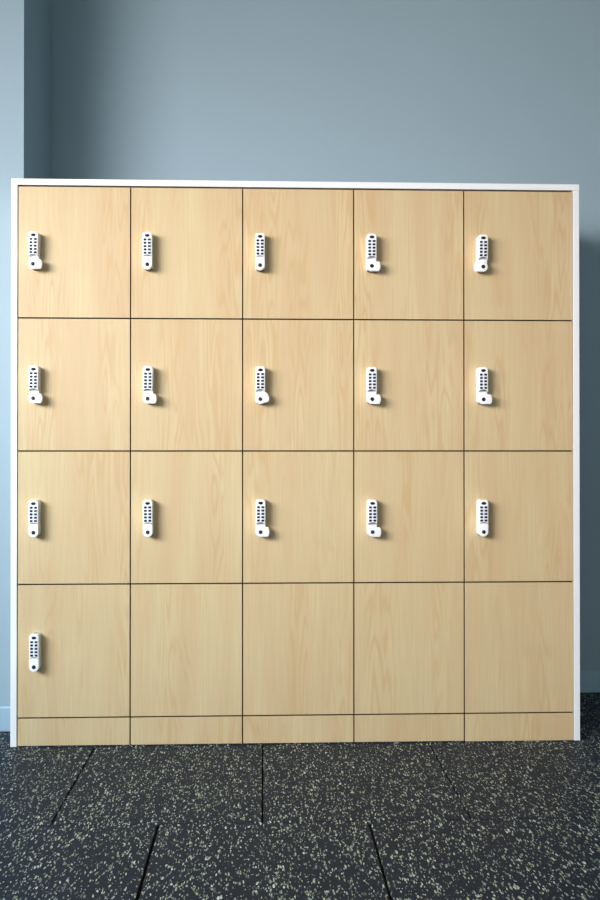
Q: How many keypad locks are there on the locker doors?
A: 16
